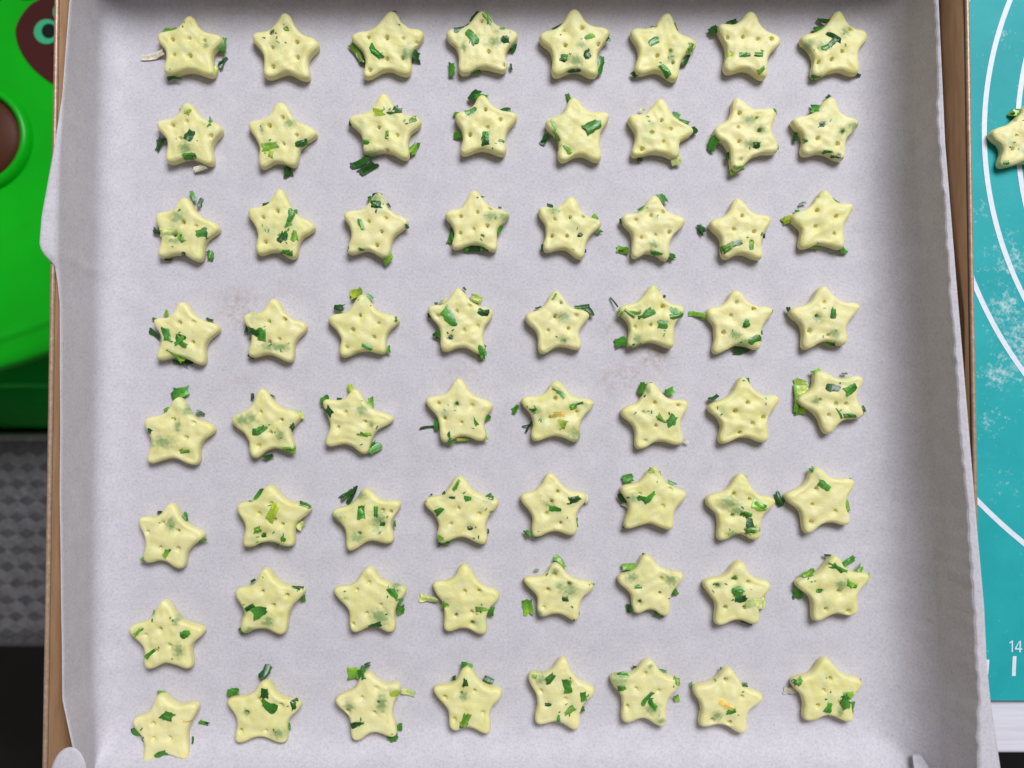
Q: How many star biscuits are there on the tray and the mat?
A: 65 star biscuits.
